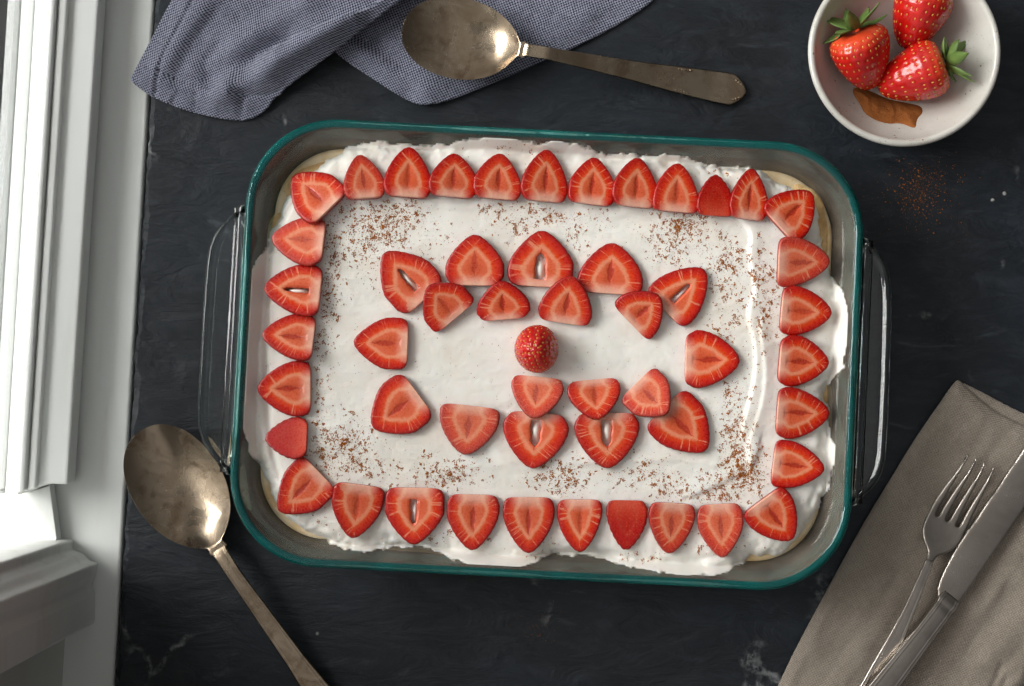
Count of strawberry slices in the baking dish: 51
